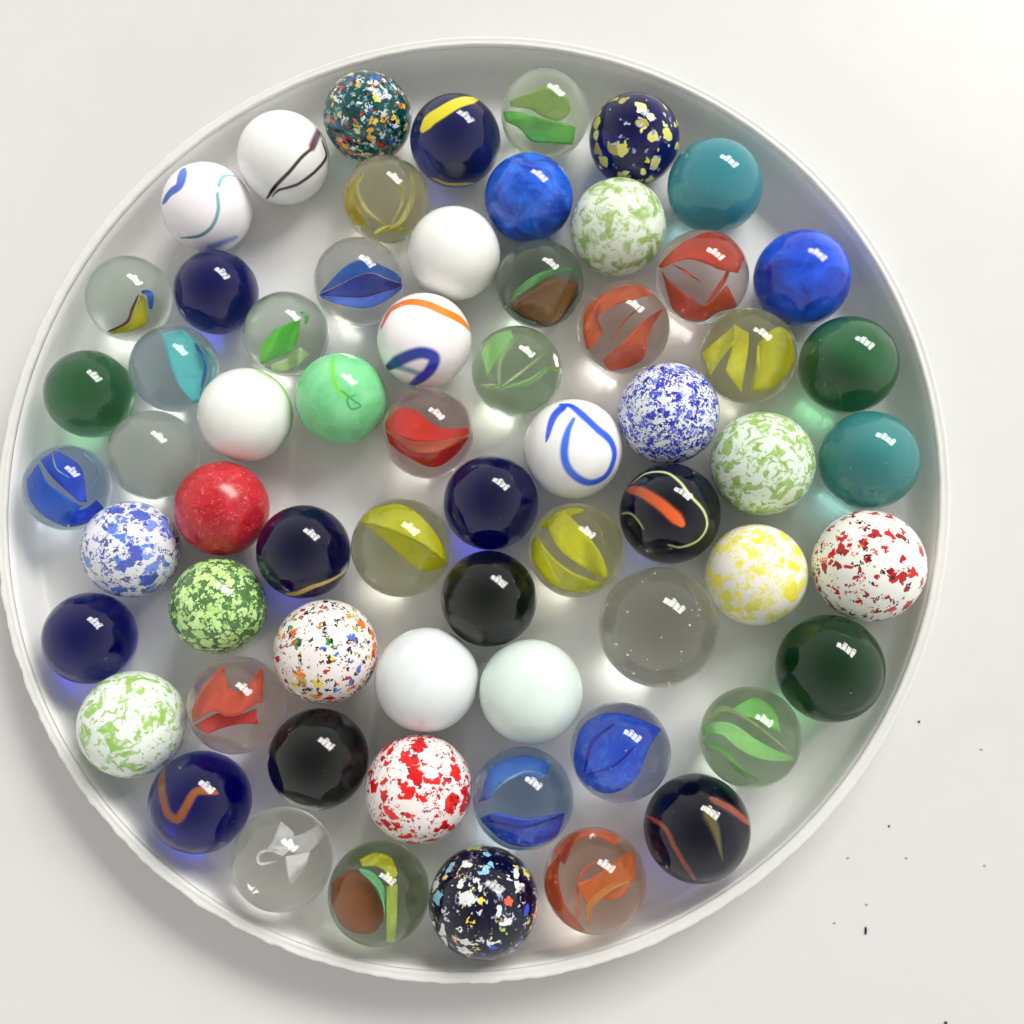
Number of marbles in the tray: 64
